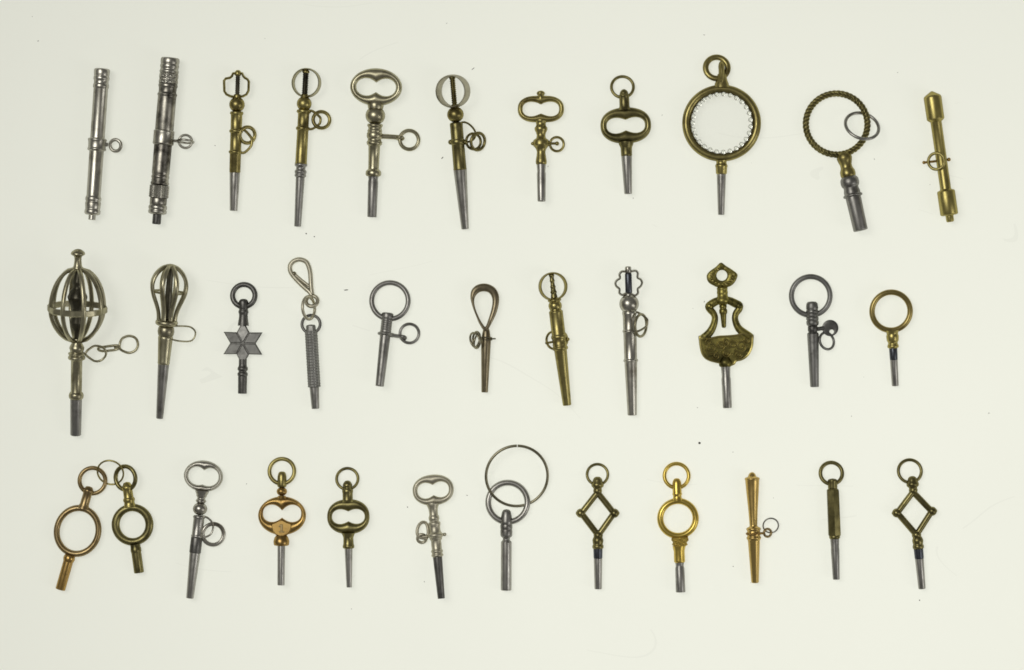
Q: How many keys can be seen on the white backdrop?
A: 34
